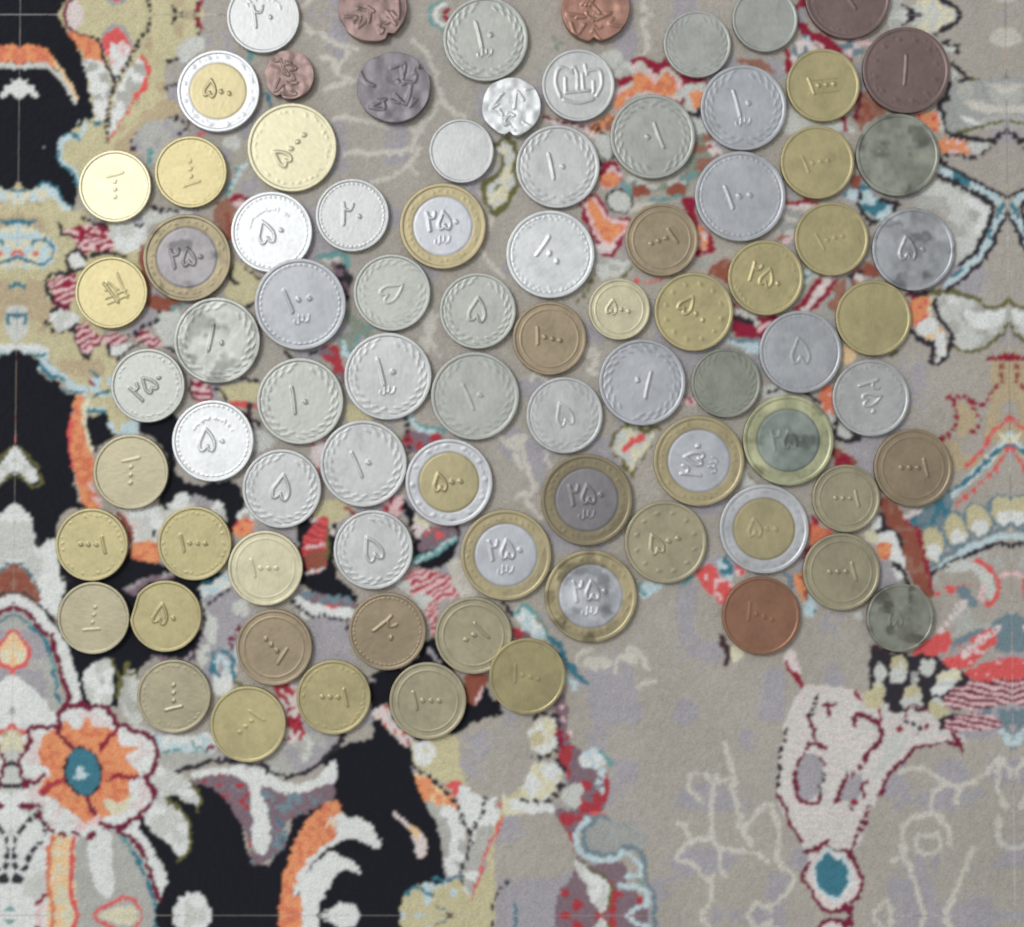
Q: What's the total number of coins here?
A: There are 82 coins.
